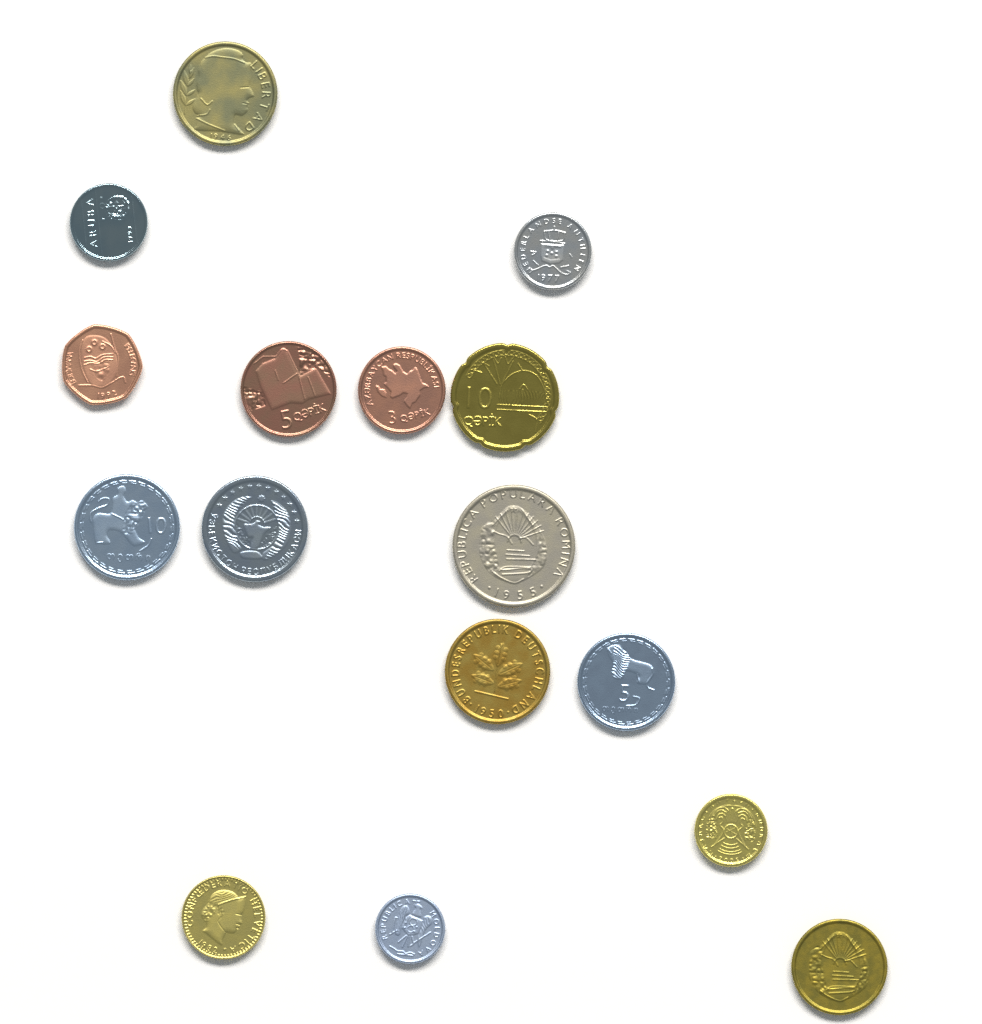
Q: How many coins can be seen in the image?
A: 16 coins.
